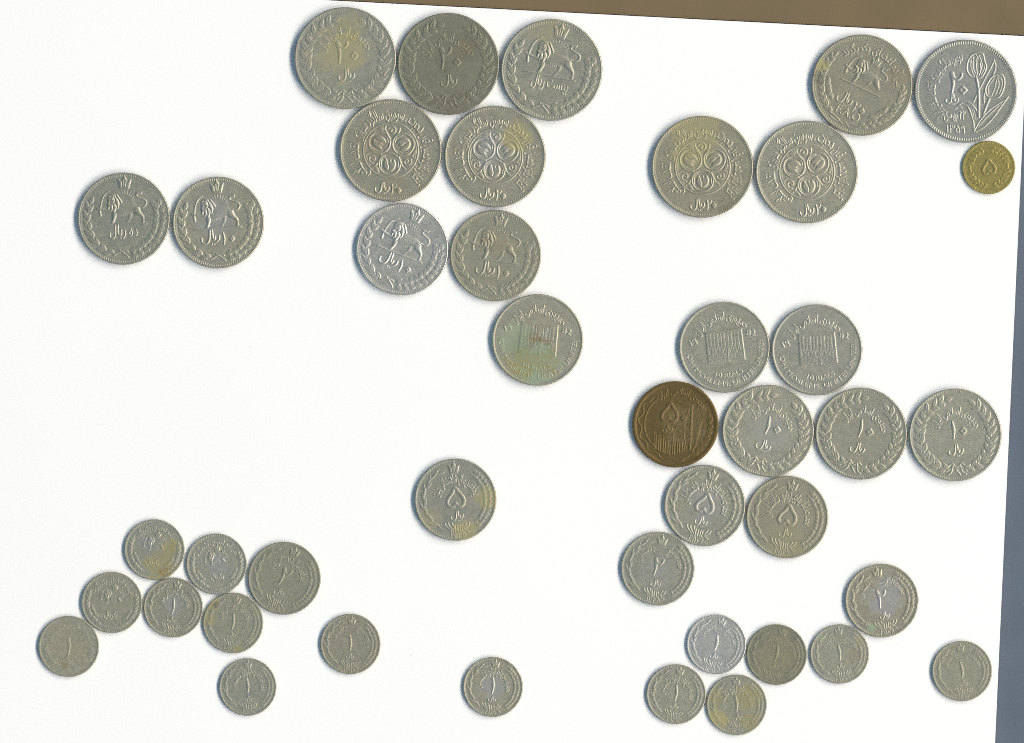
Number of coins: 42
